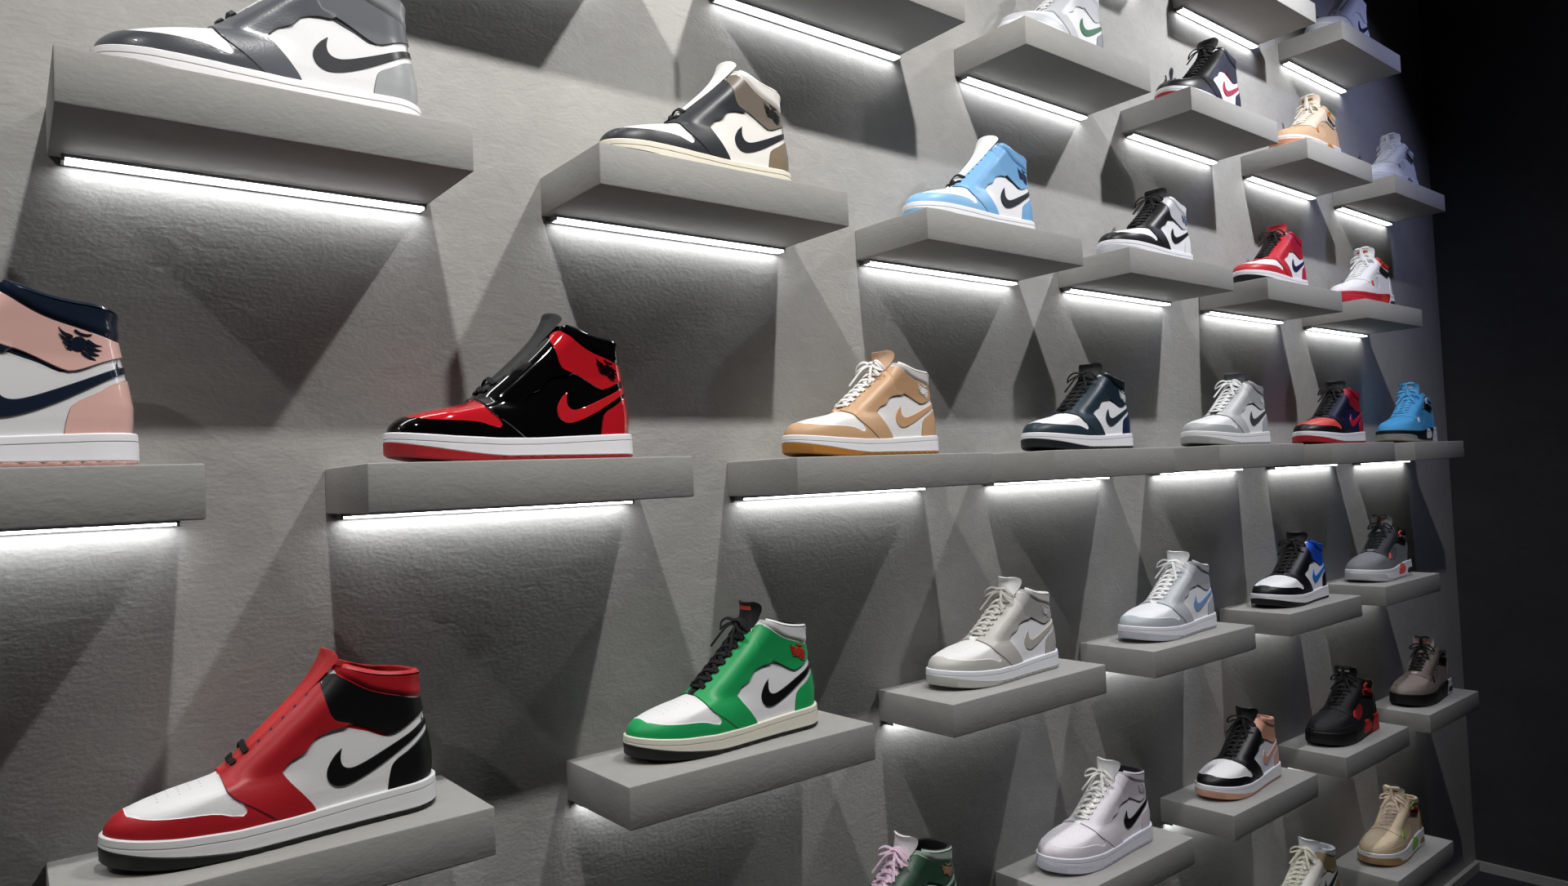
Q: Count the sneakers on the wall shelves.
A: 31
